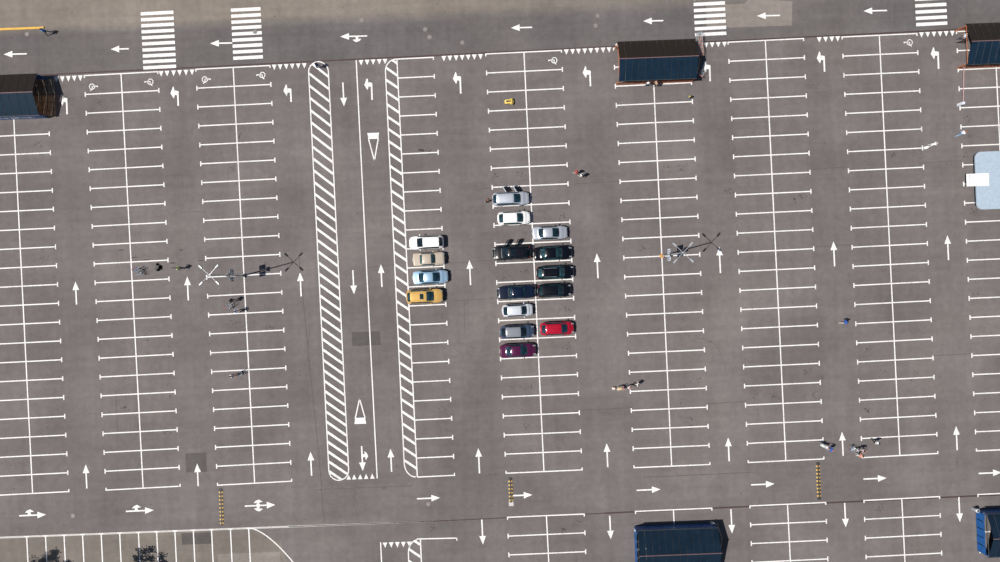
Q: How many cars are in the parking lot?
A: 16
